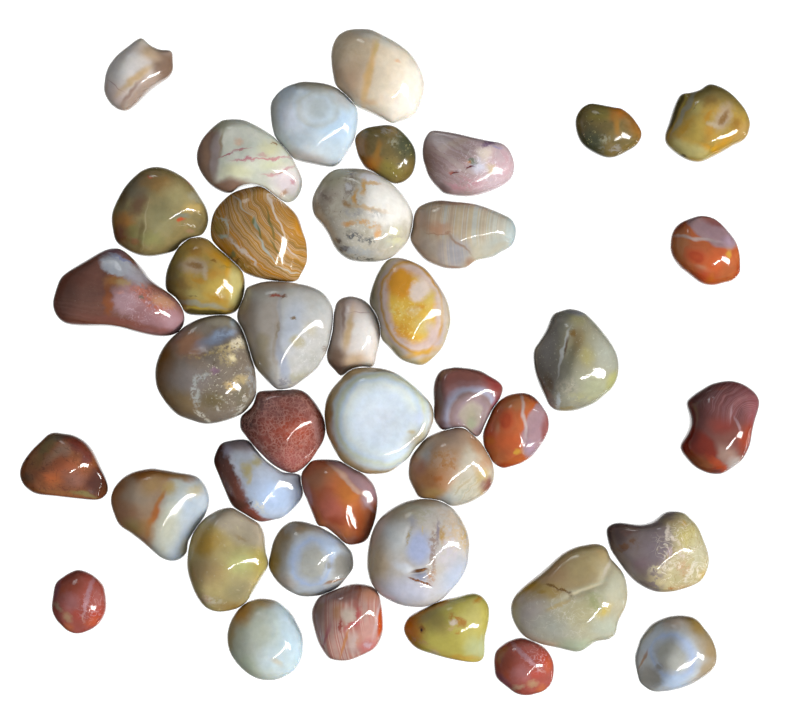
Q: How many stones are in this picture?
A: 41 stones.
